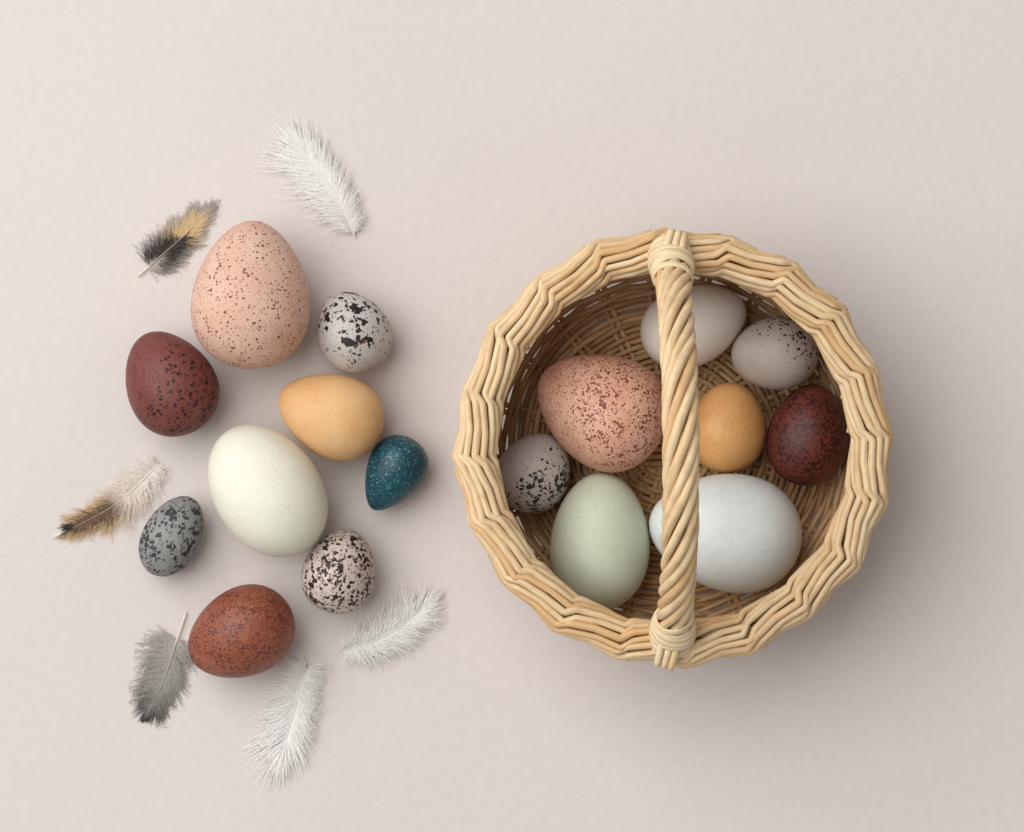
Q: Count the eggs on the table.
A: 17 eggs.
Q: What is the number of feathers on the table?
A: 6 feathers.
